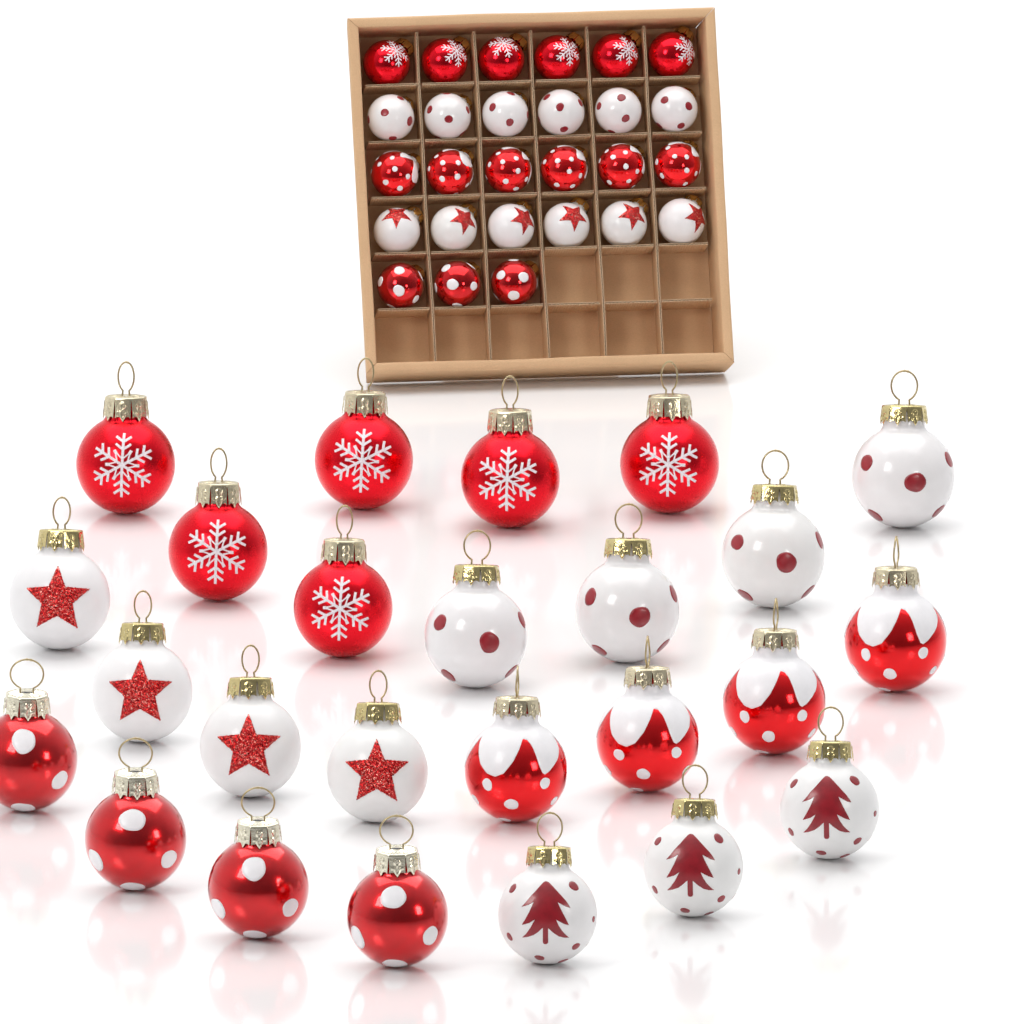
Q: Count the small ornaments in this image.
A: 27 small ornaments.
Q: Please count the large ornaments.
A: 25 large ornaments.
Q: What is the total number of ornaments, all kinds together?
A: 52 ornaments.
